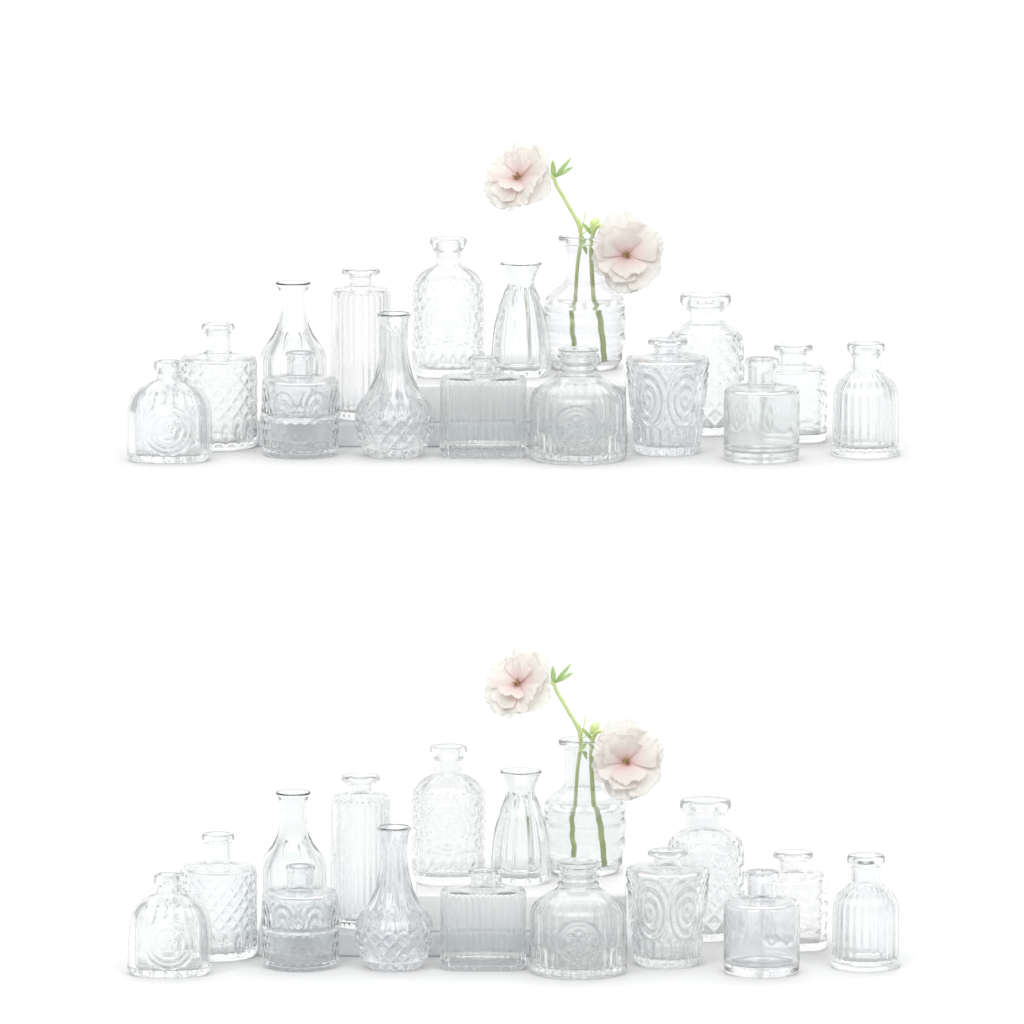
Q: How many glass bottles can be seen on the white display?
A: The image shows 32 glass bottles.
